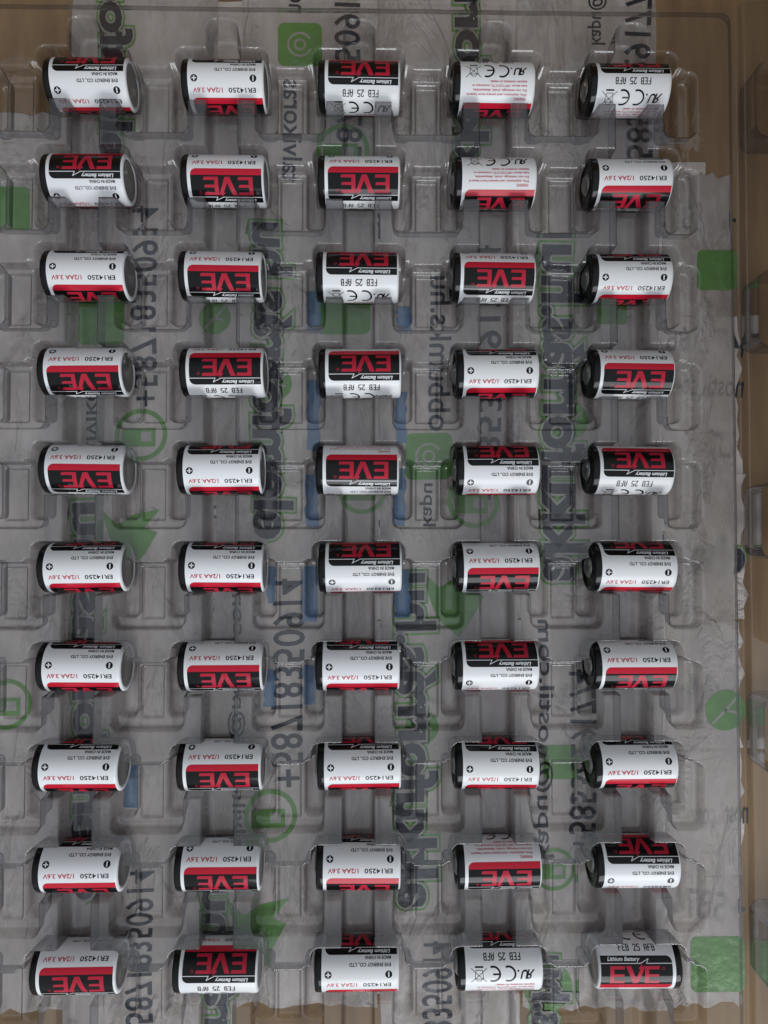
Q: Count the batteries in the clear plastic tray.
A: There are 50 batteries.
